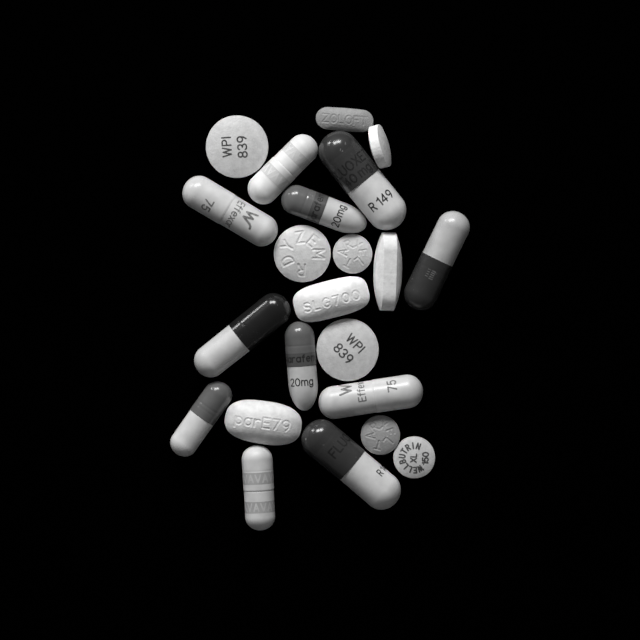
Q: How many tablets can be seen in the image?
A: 11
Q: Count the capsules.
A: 11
